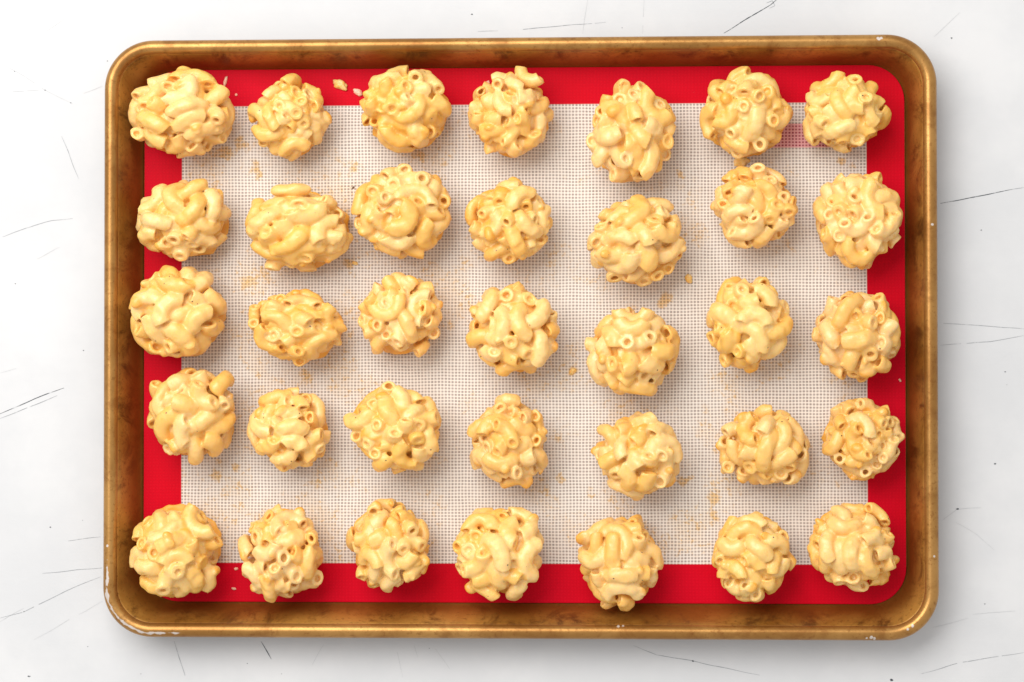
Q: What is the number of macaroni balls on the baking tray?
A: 35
